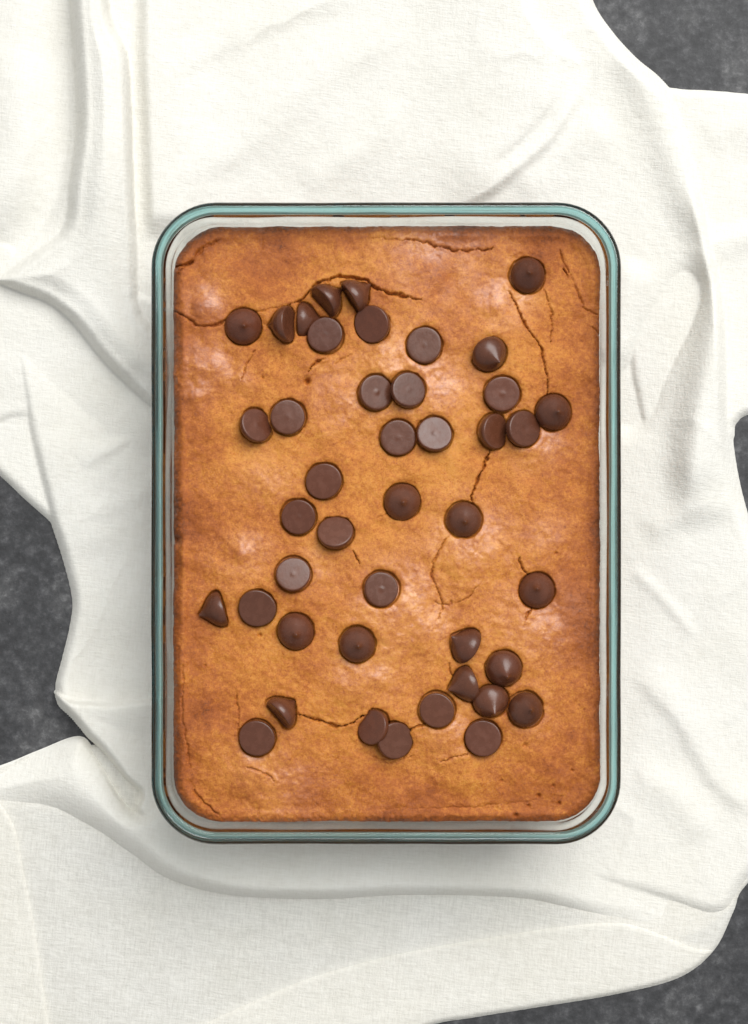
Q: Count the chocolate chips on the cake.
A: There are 43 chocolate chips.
